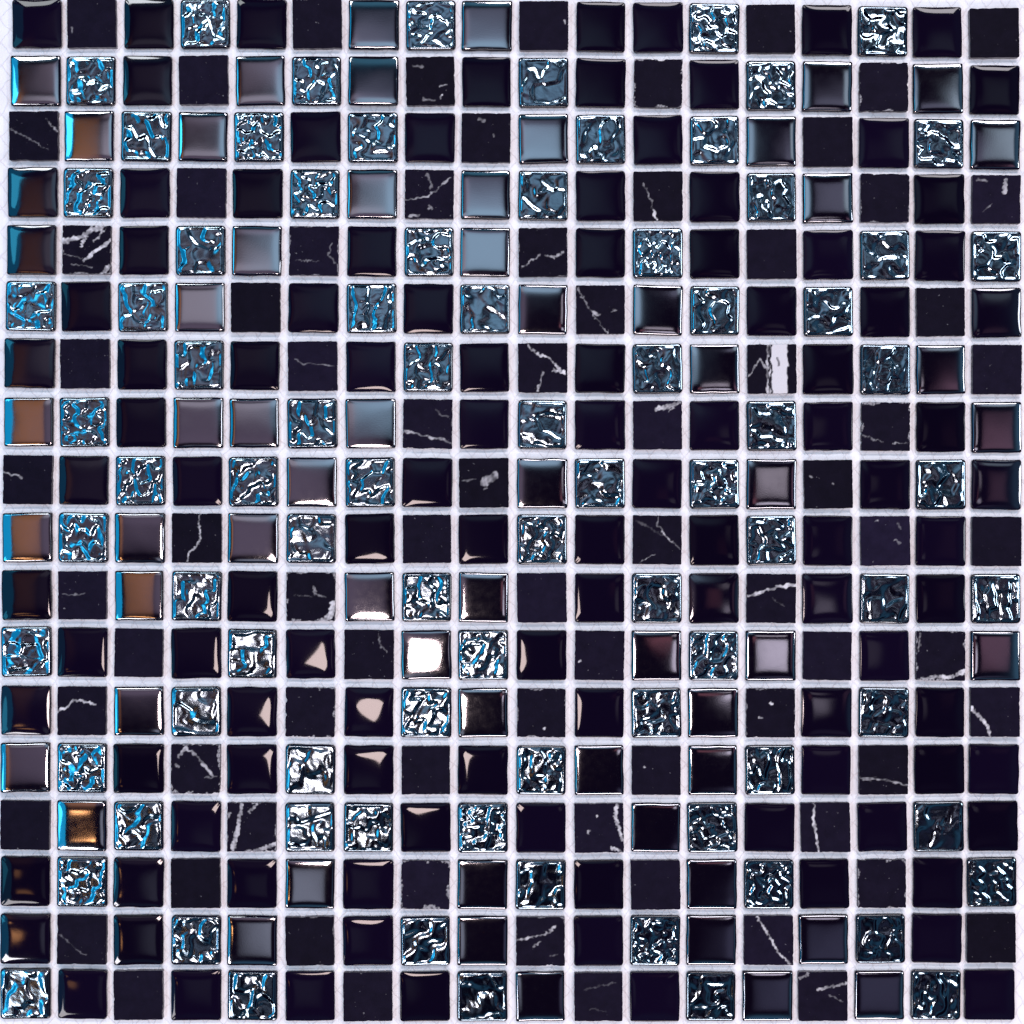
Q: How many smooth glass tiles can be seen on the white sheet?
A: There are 166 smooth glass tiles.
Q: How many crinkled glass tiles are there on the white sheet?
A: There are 83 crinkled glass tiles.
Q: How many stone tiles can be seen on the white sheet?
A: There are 75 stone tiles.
